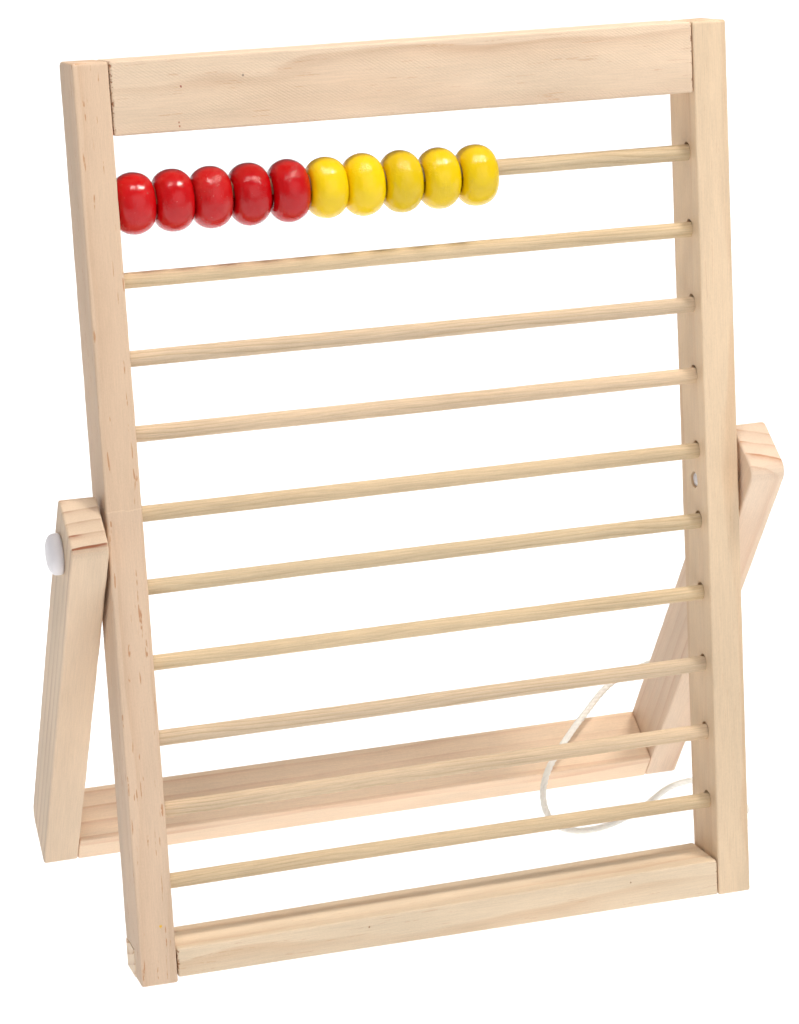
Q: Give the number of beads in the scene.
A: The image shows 10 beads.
